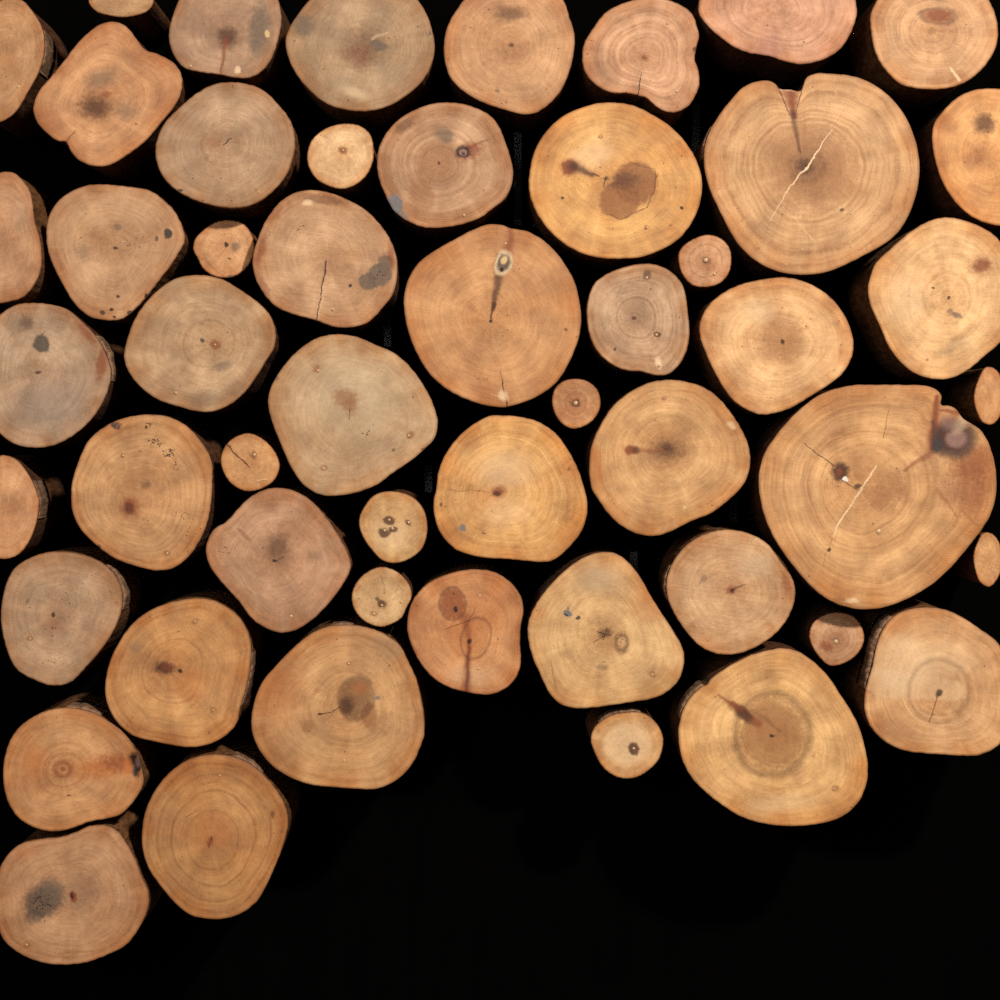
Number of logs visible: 52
